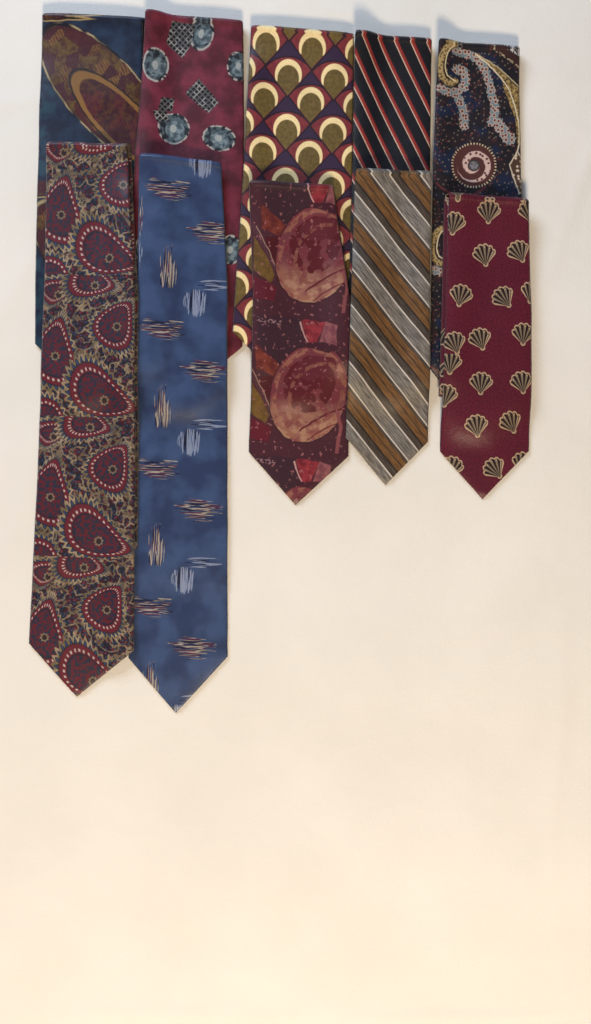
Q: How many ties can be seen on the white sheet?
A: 10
